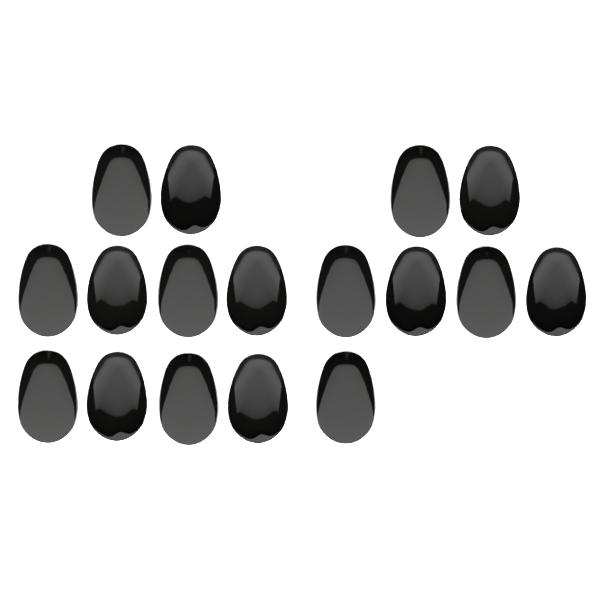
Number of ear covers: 17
